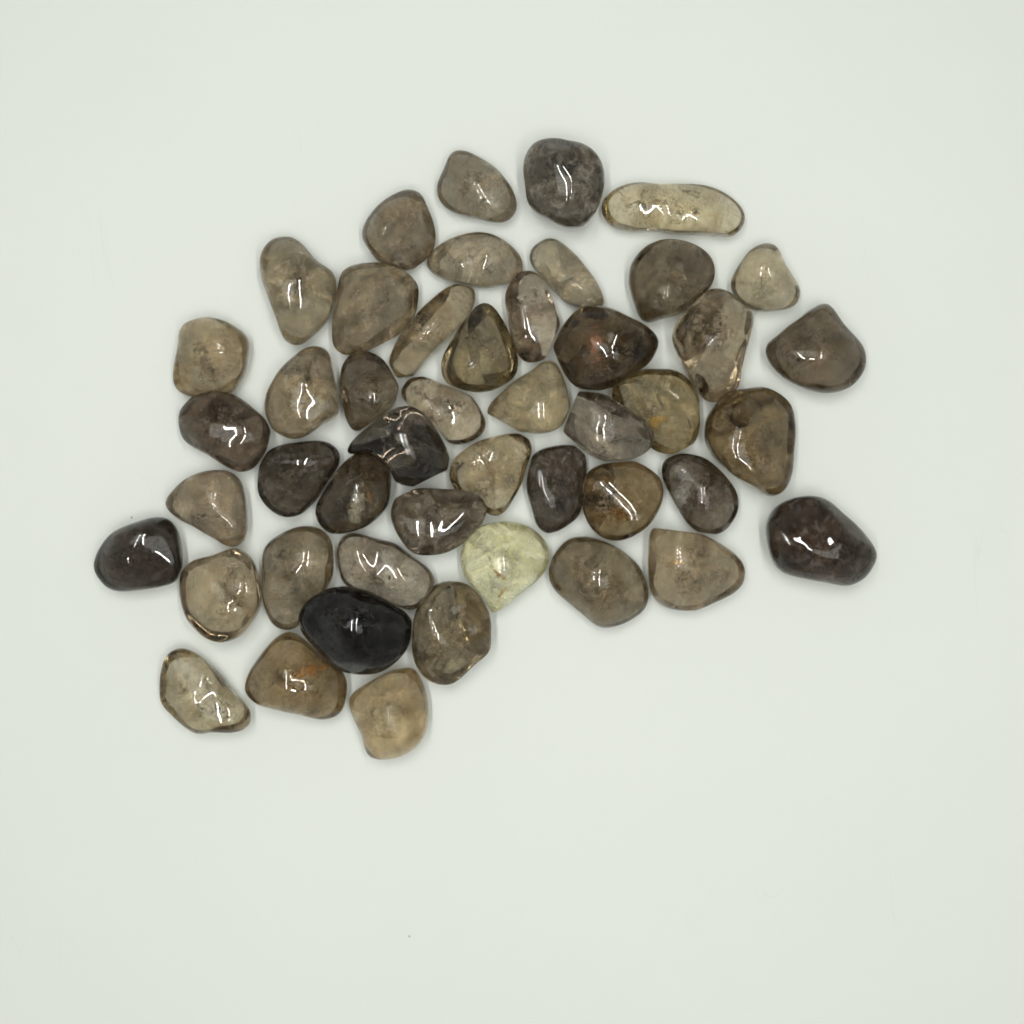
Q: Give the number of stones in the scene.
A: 47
